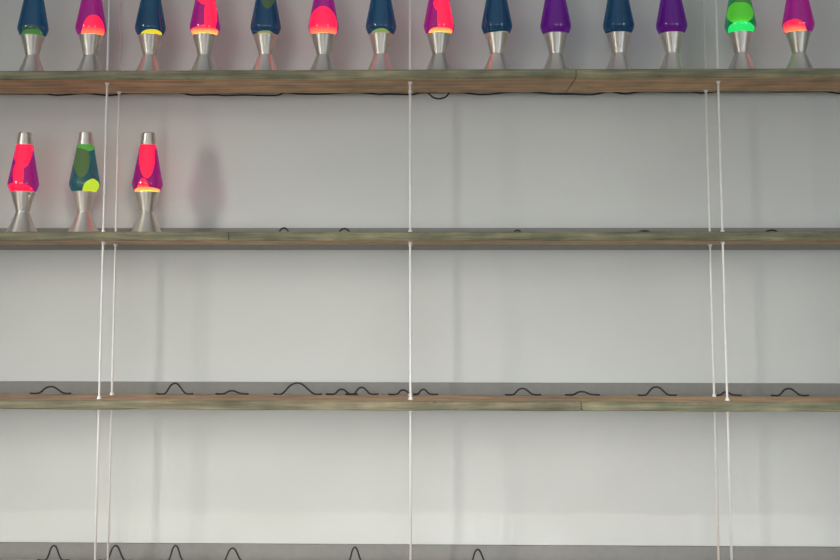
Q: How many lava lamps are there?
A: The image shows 17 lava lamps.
